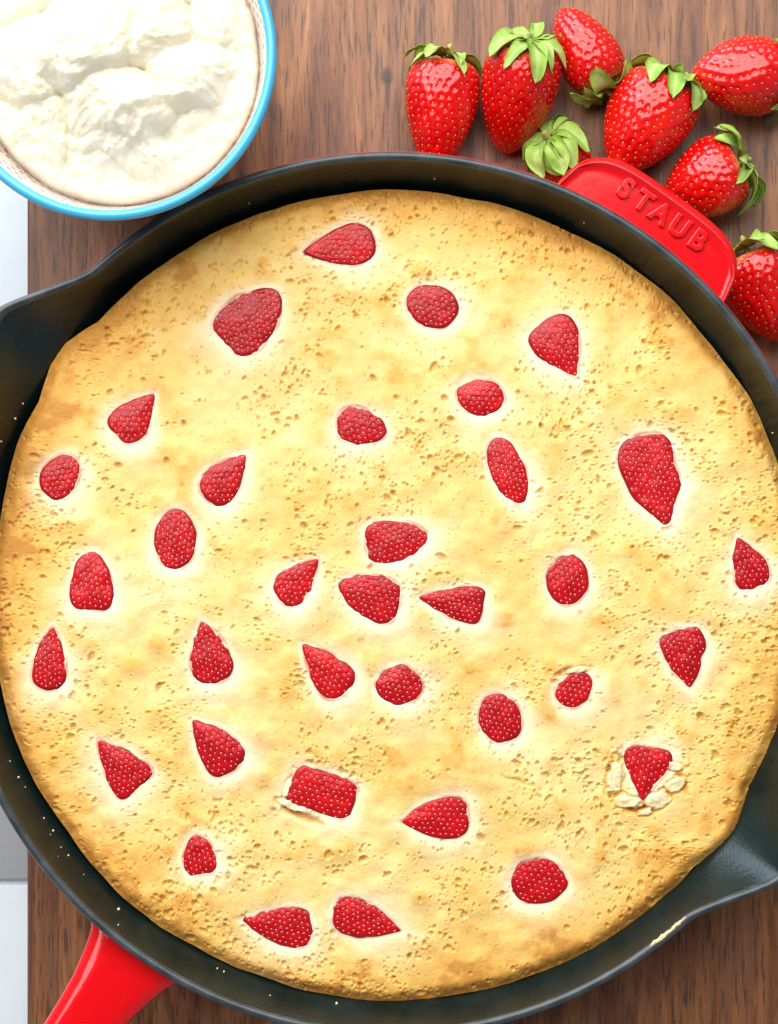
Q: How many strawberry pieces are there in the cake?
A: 35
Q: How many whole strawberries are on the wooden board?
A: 8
